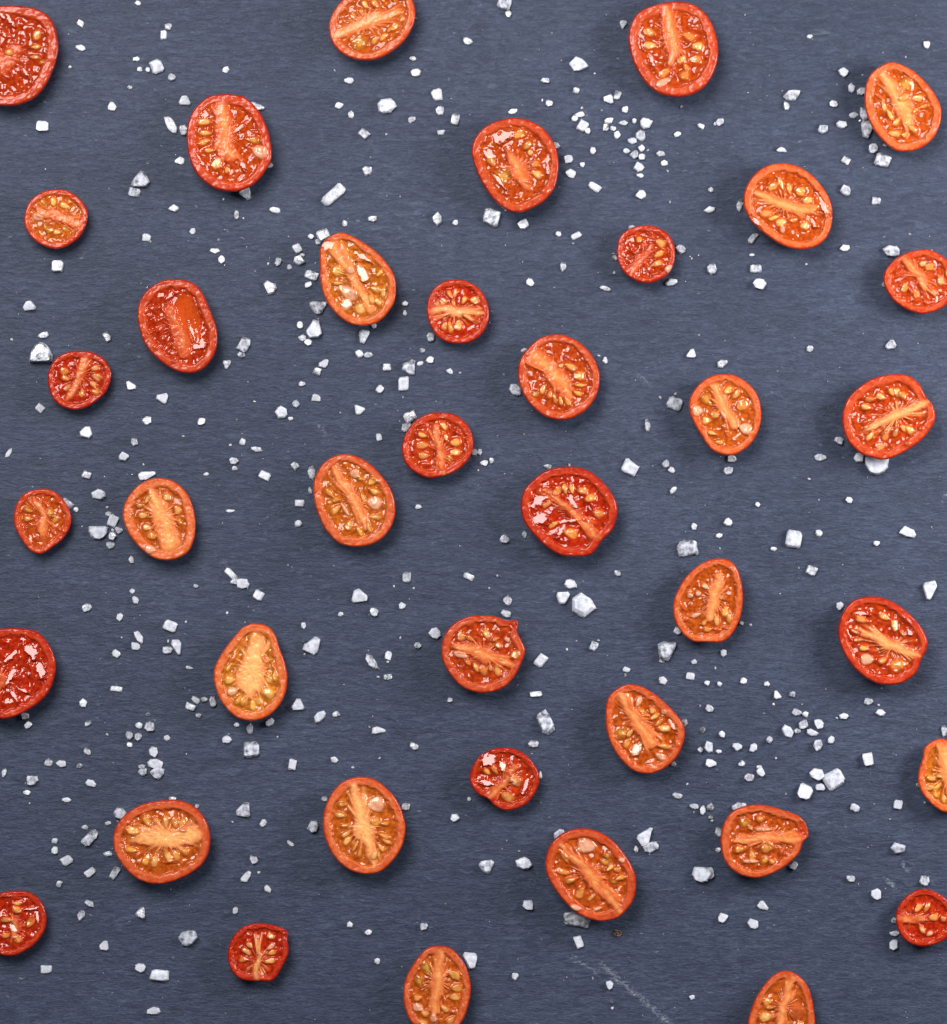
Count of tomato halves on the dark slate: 39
